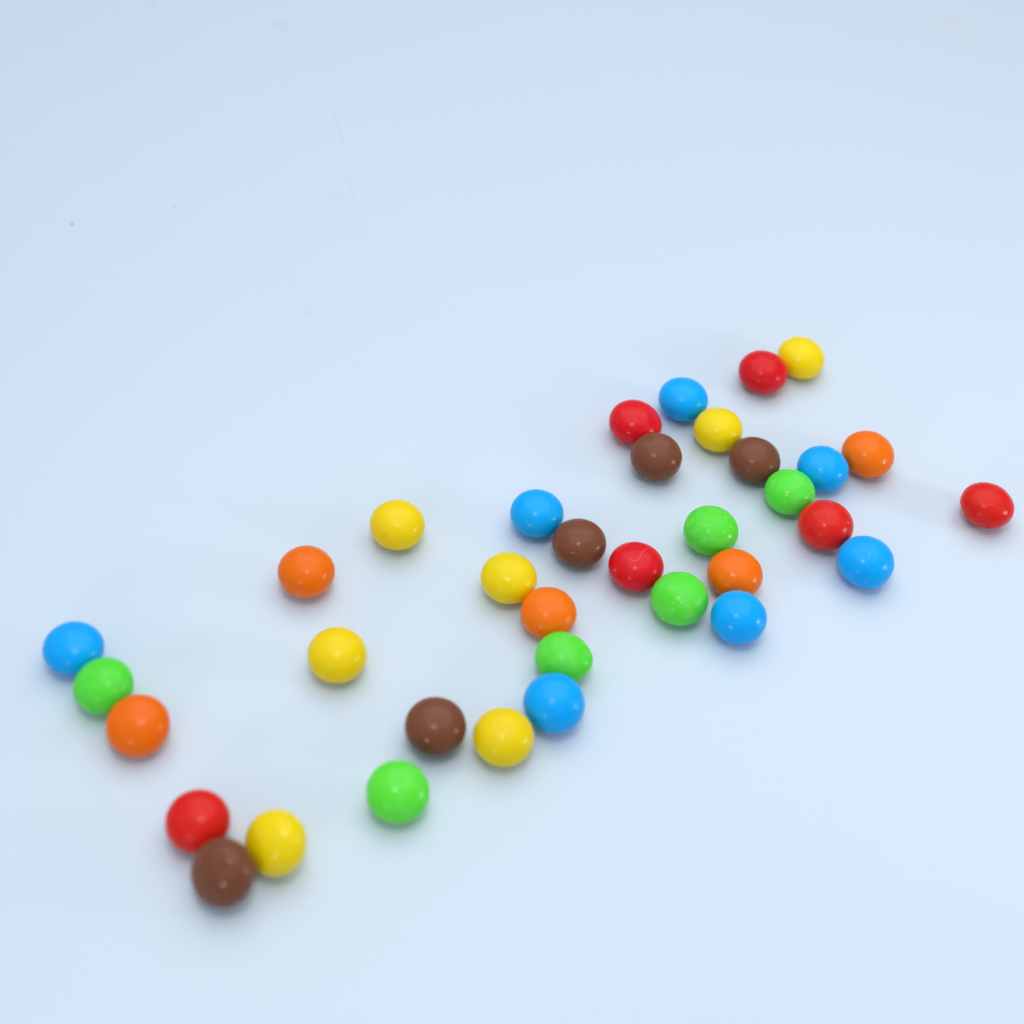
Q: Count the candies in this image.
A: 36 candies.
